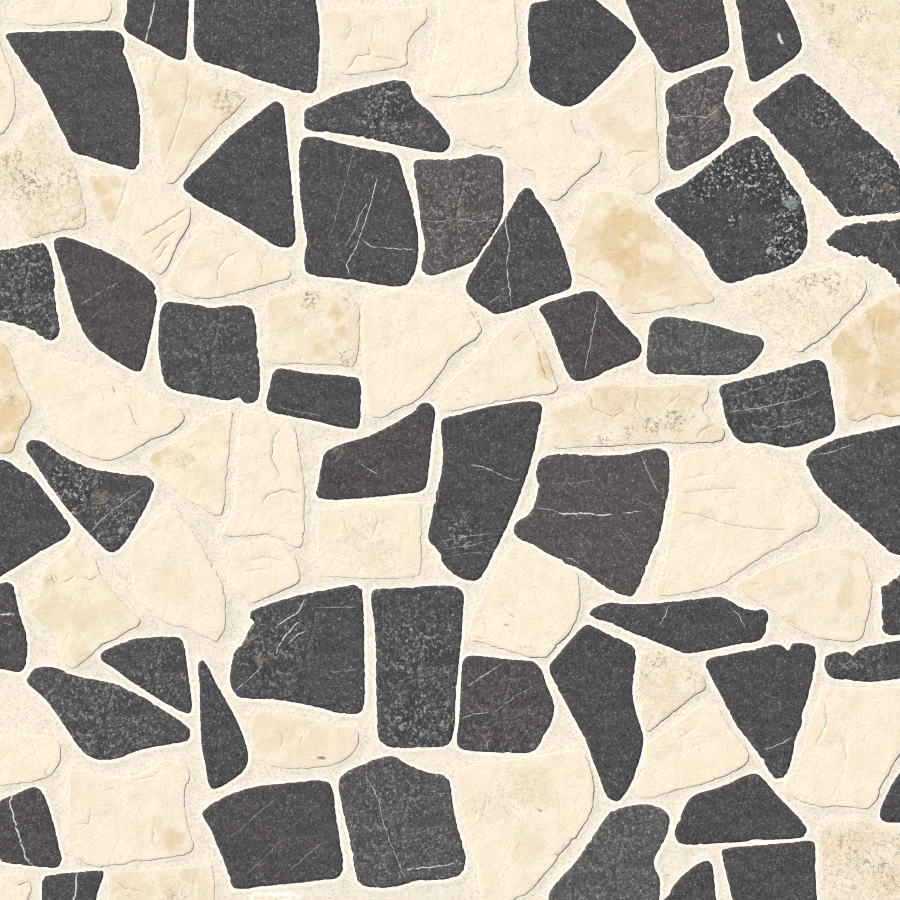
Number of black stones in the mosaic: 49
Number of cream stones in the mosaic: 39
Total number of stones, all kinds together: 88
